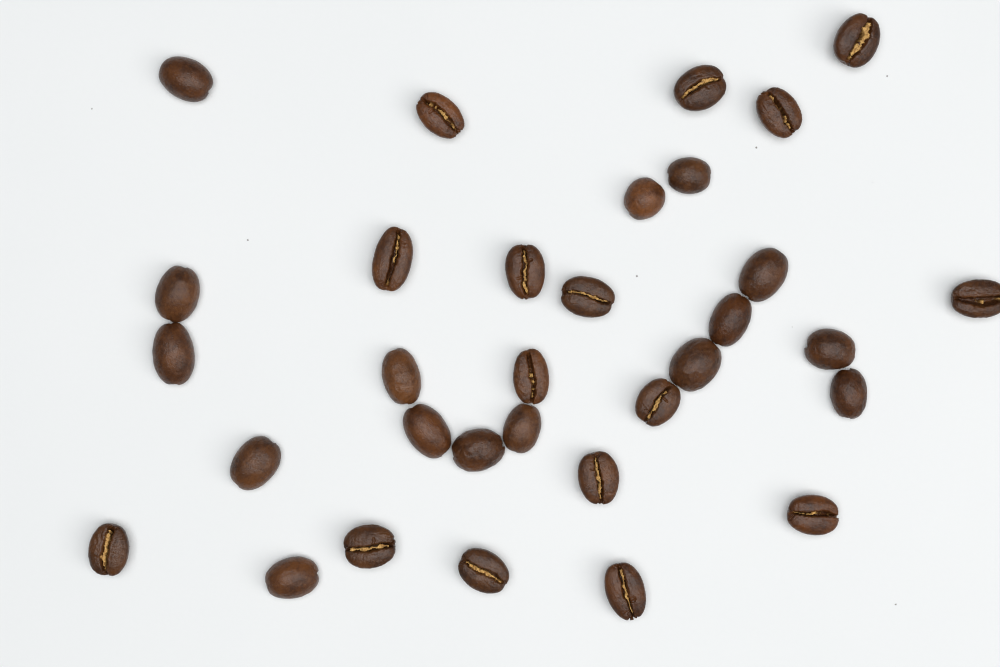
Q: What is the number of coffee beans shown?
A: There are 32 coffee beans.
